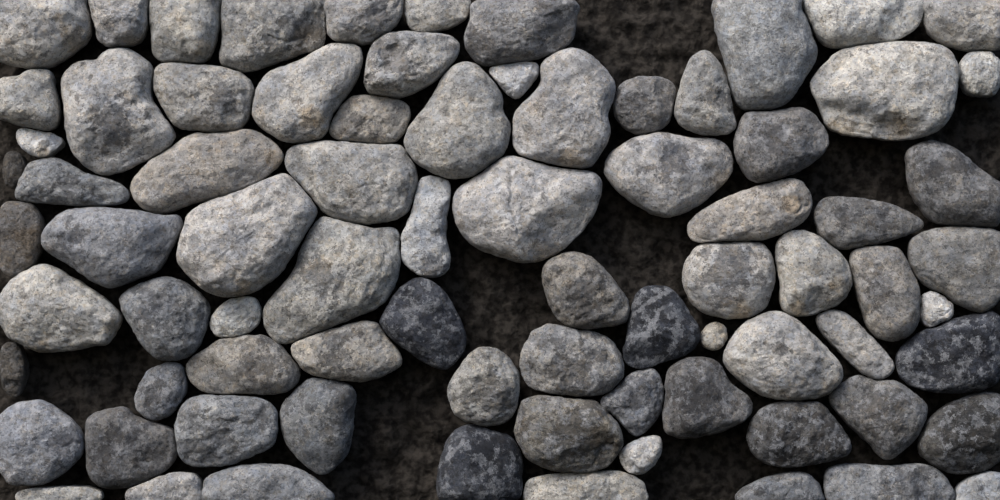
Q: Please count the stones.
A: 79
